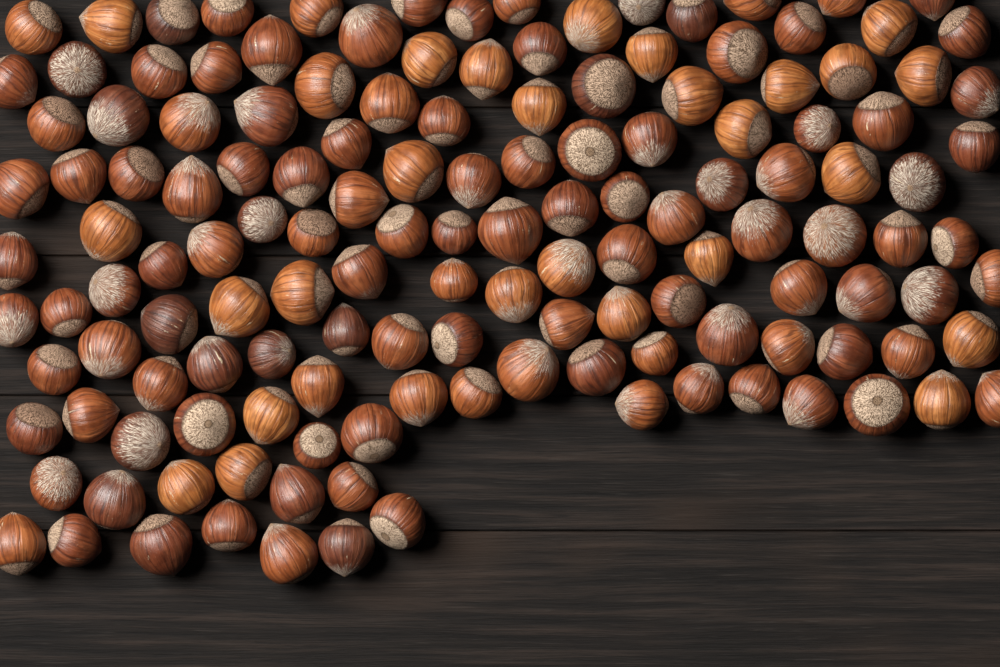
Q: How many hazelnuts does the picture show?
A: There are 144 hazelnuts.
